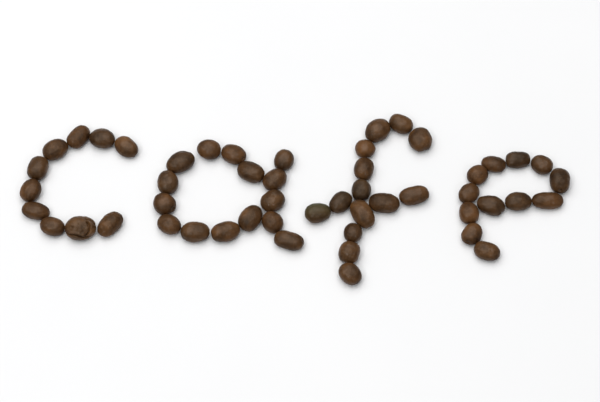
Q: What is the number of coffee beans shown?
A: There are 51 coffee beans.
